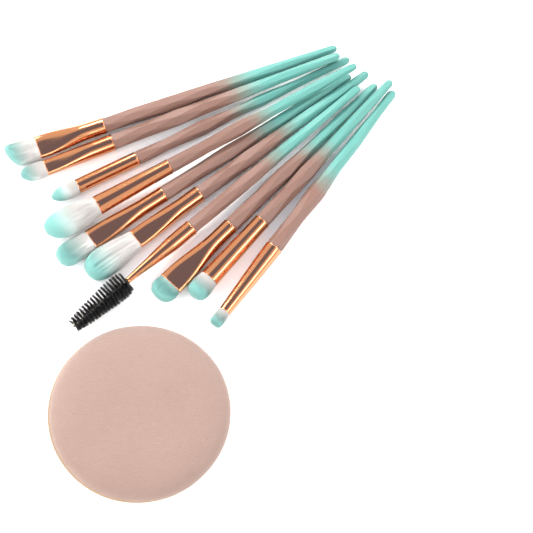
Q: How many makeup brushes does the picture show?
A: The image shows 10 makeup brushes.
